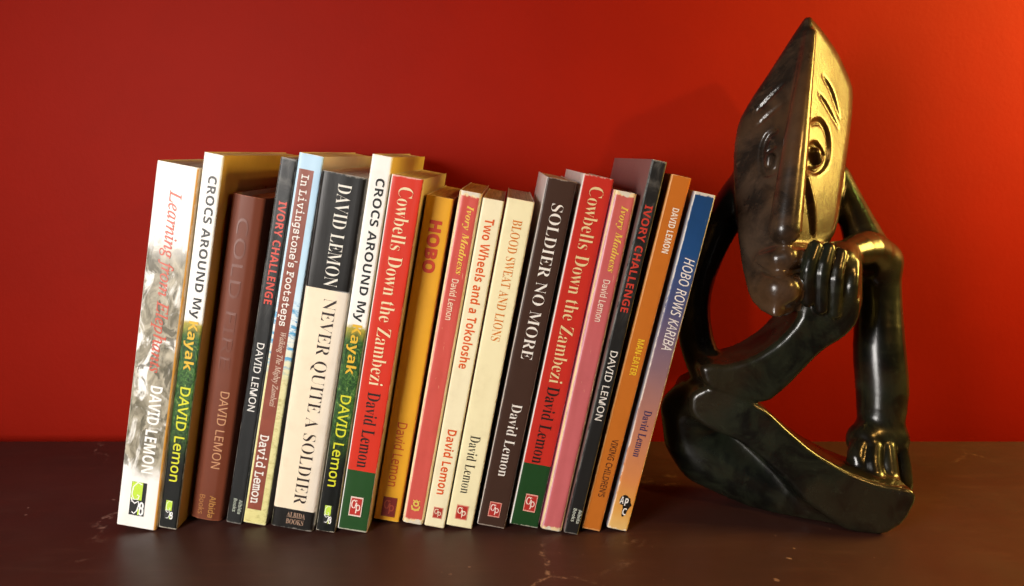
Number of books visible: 18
